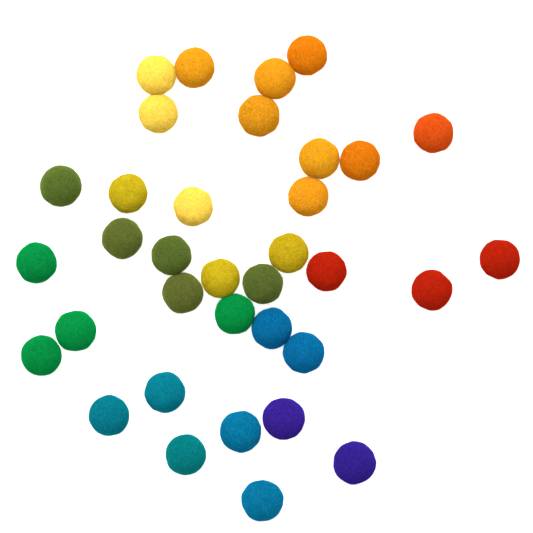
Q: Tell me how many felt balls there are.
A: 35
